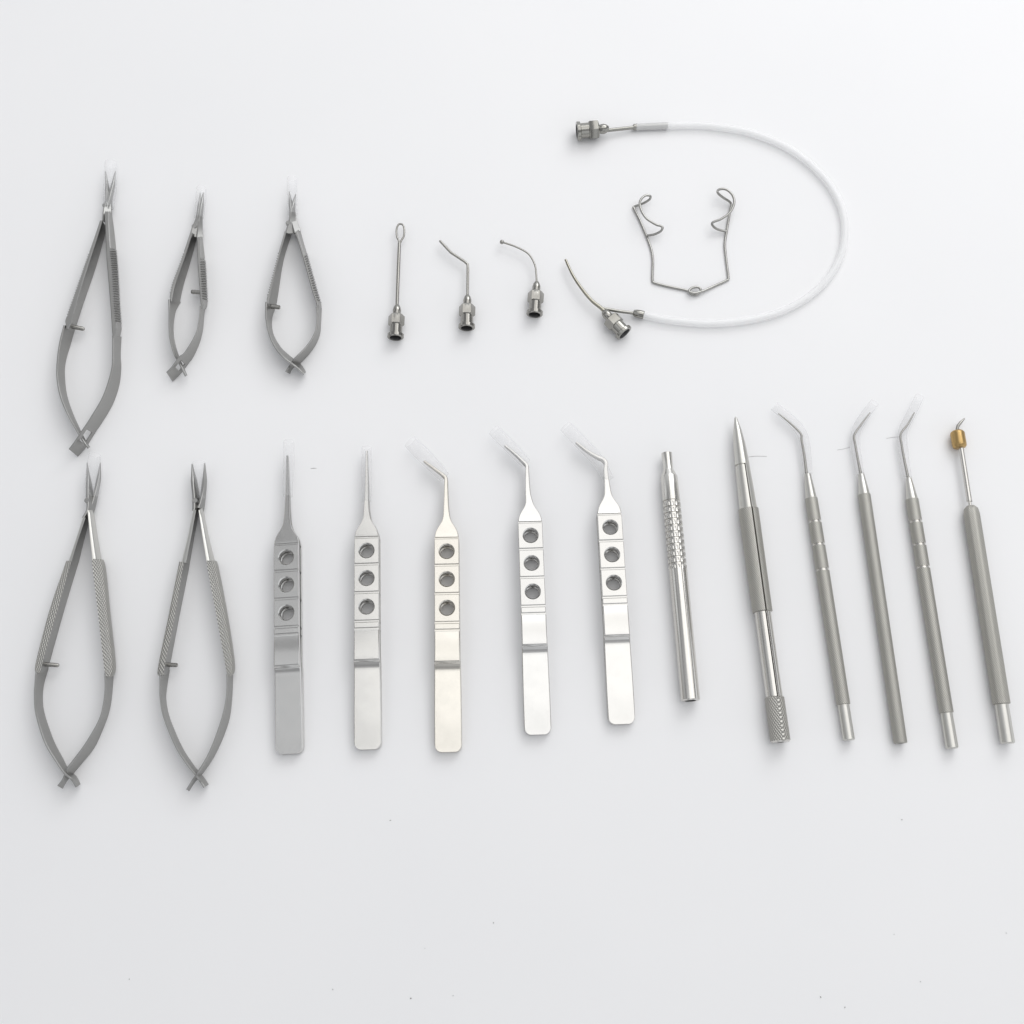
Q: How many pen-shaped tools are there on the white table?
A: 6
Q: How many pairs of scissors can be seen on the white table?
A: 5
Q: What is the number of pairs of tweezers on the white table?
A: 5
